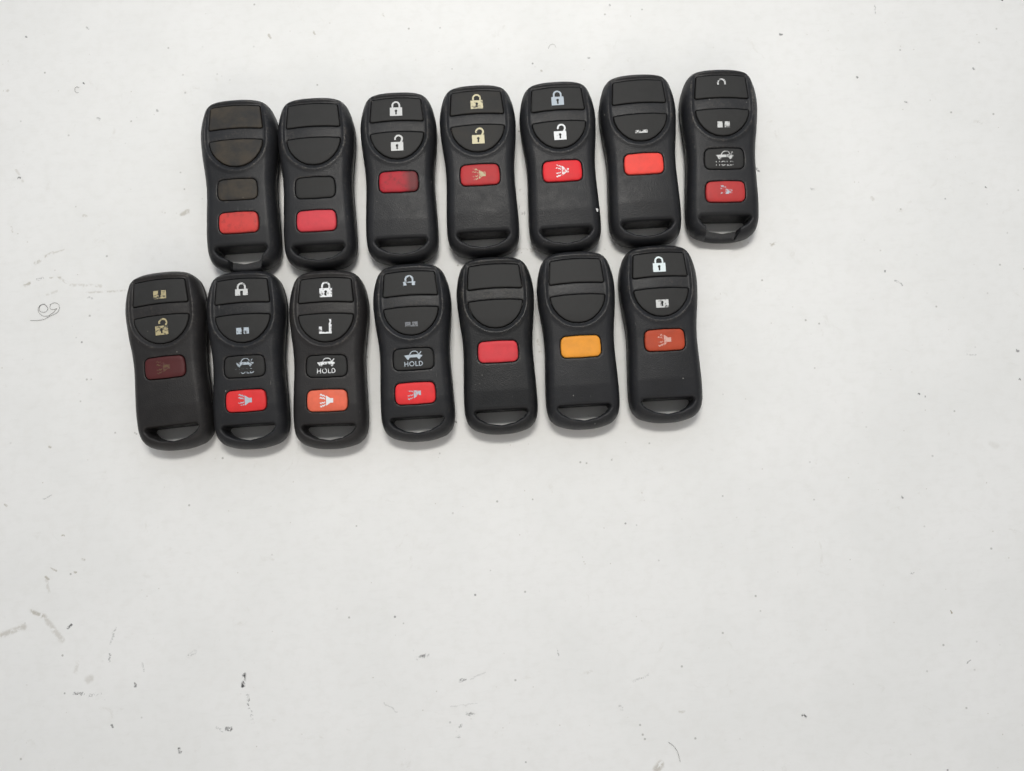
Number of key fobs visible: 14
